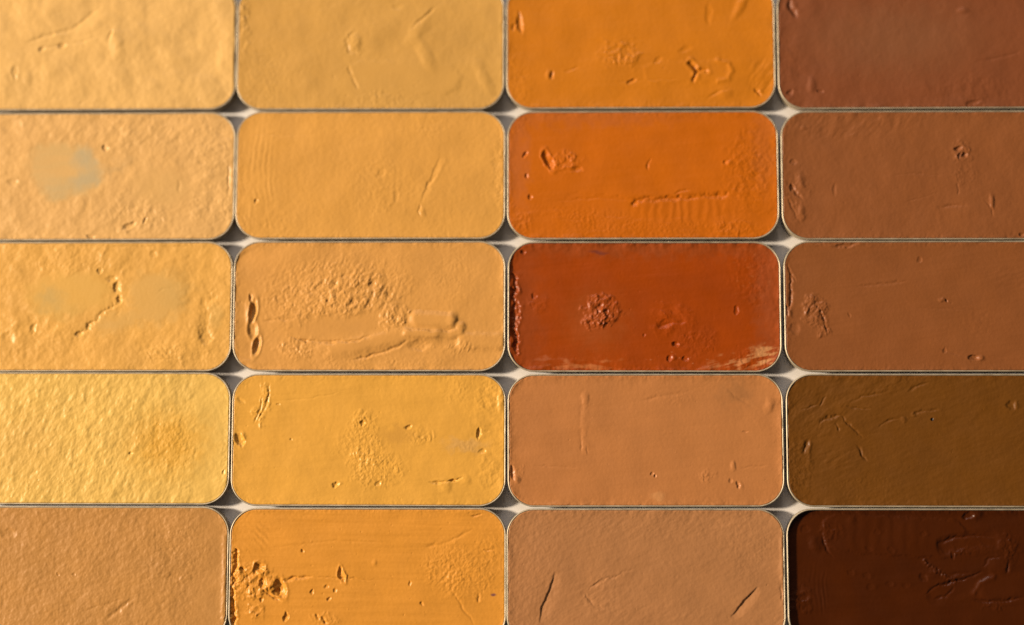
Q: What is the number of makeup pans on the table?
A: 20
